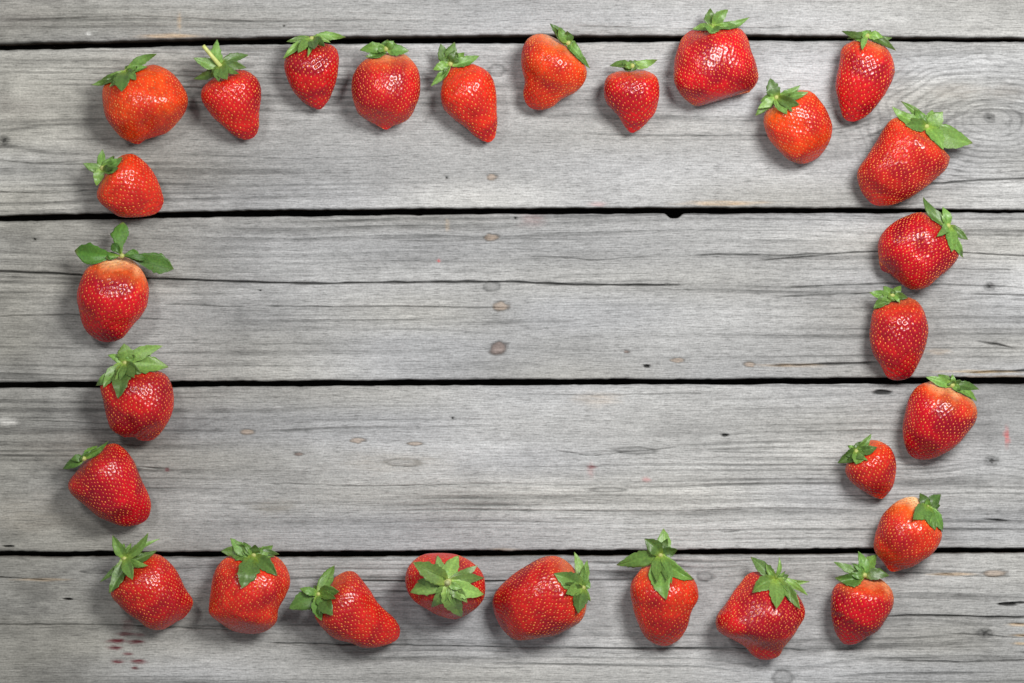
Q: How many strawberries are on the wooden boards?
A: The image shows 28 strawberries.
